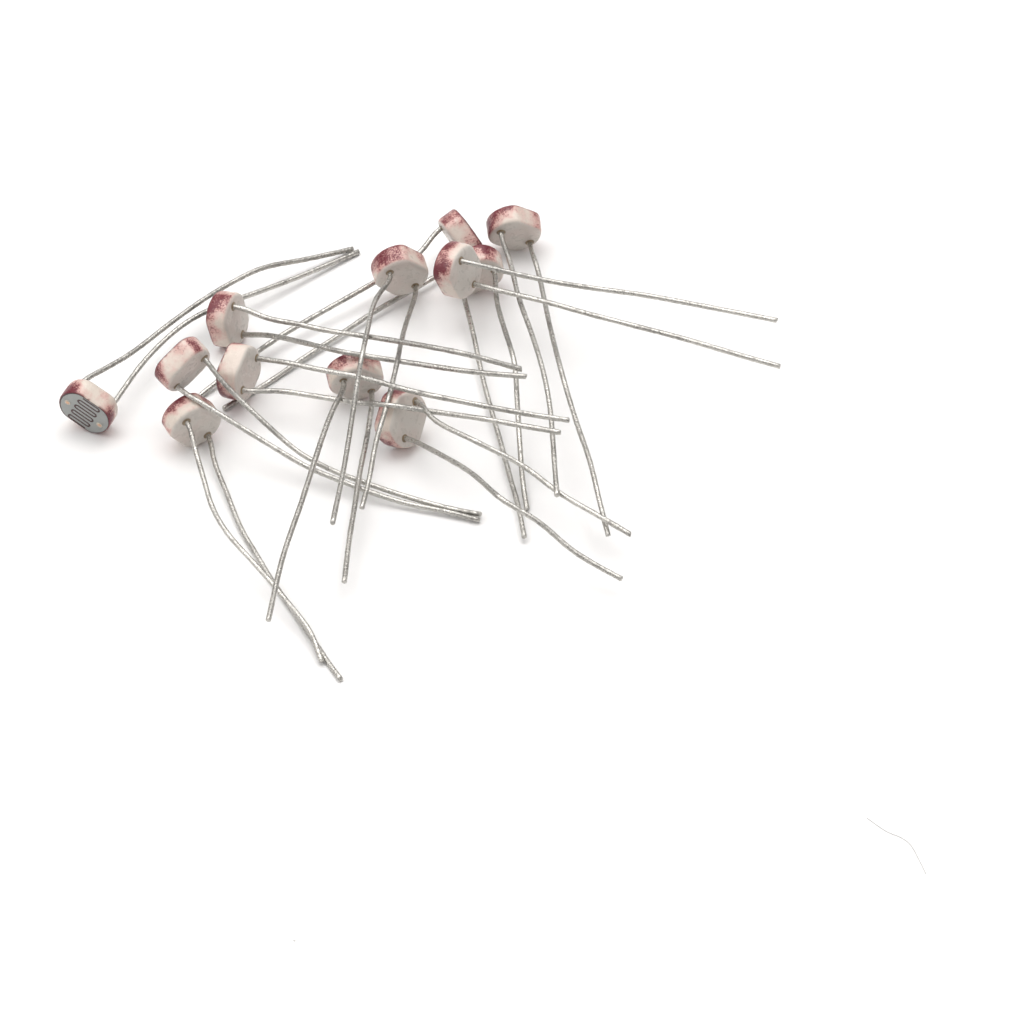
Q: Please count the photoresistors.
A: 12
